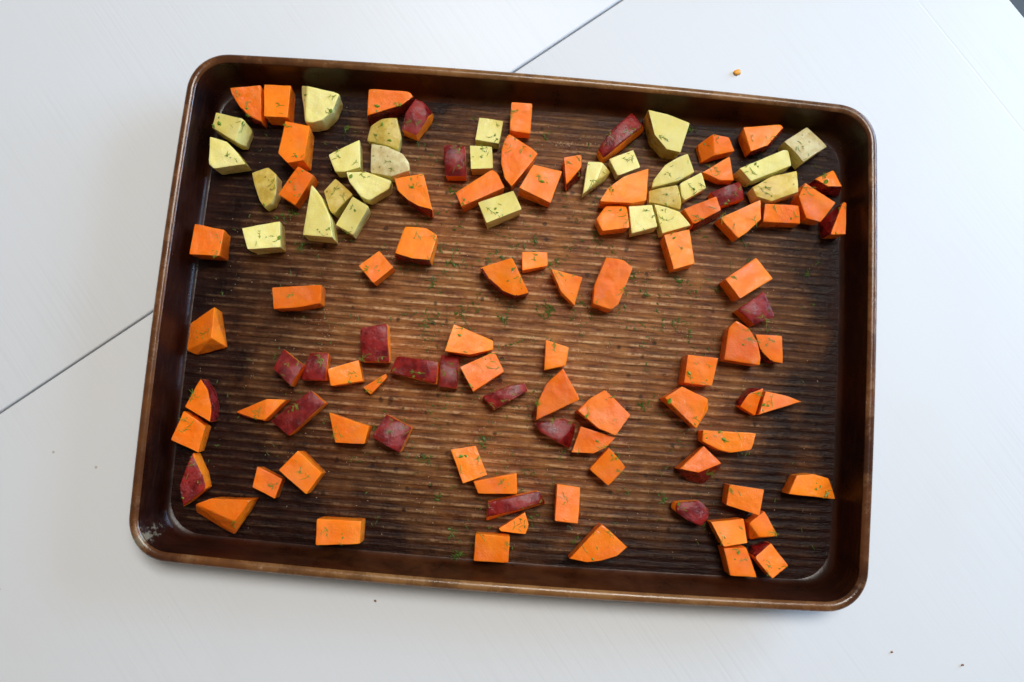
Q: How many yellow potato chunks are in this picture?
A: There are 26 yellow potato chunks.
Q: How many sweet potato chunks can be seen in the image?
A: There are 87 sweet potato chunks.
